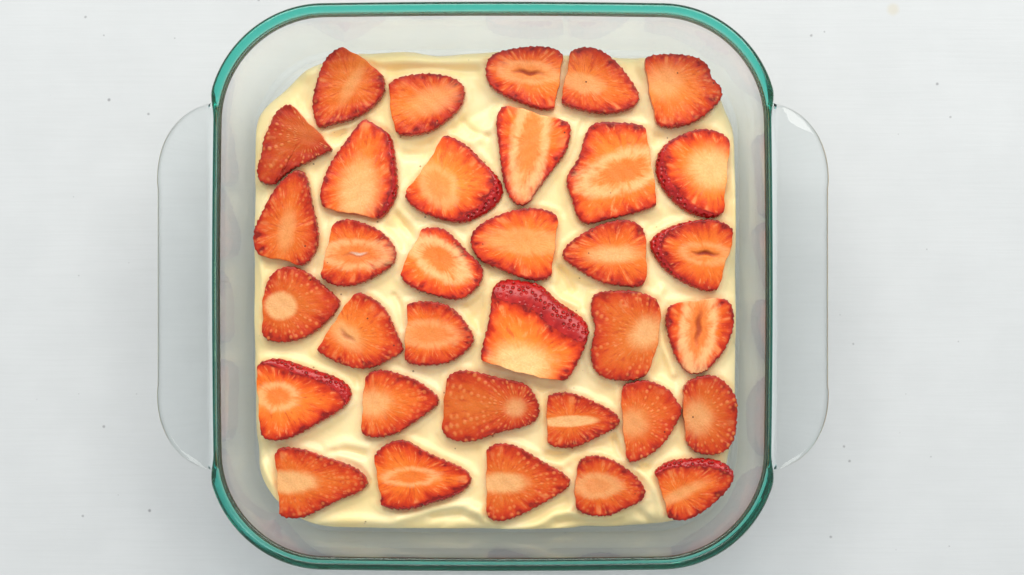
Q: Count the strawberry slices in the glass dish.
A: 34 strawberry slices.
